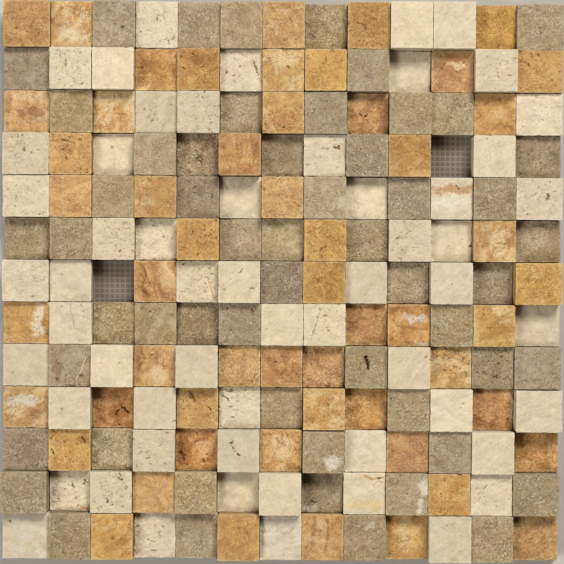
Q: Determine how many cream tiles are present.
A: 57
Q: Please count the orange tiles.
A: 55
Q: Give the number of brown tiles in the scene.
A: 55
